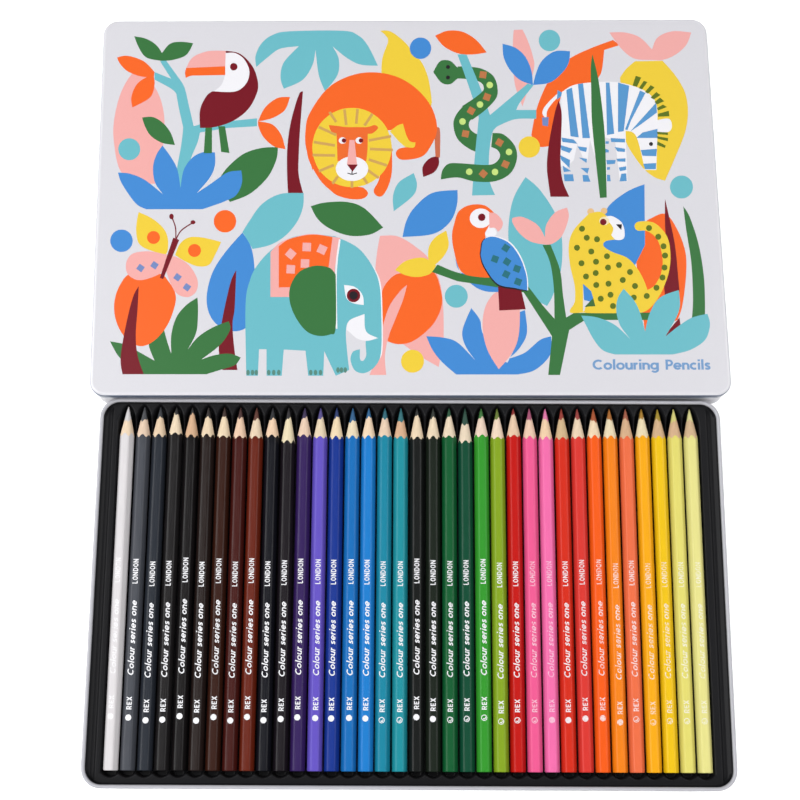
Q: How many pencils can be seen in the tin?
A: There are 36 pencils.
